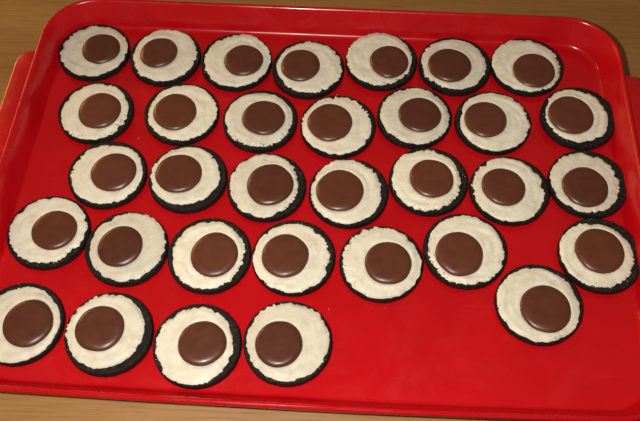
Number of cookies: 33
